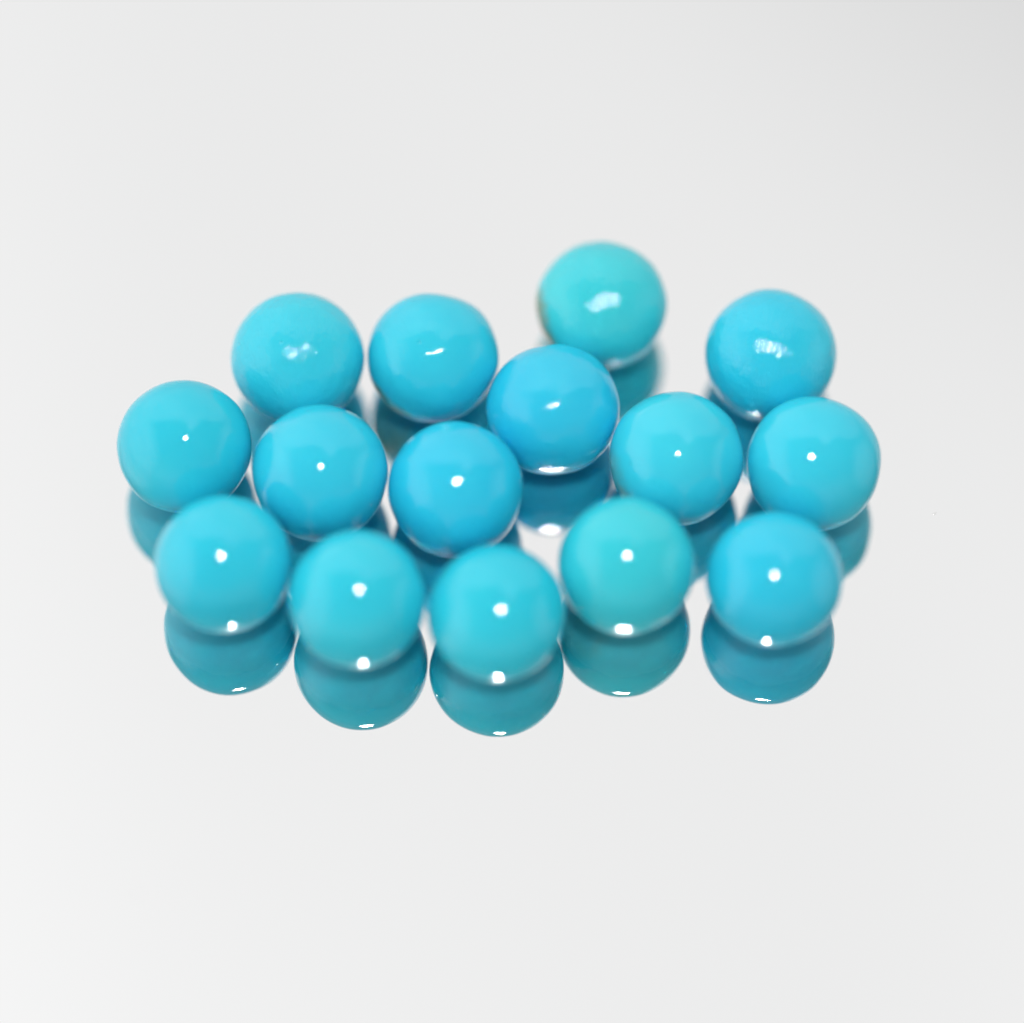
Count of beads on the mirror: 15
